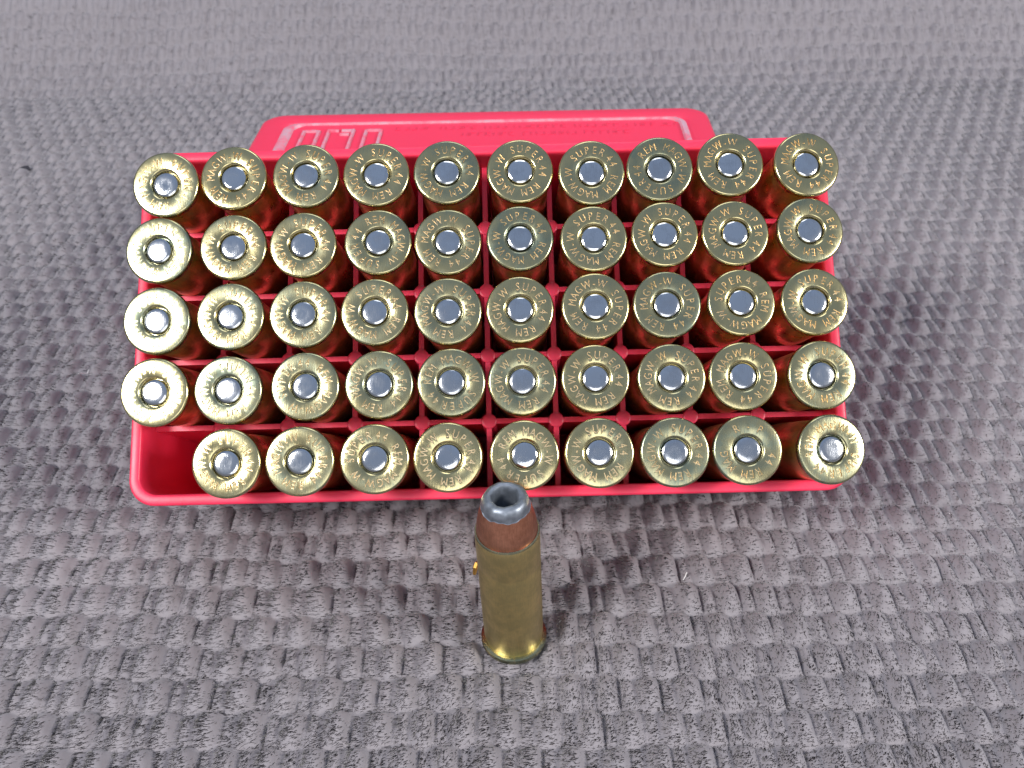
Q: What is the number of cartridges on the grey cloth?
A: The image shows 50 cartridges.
